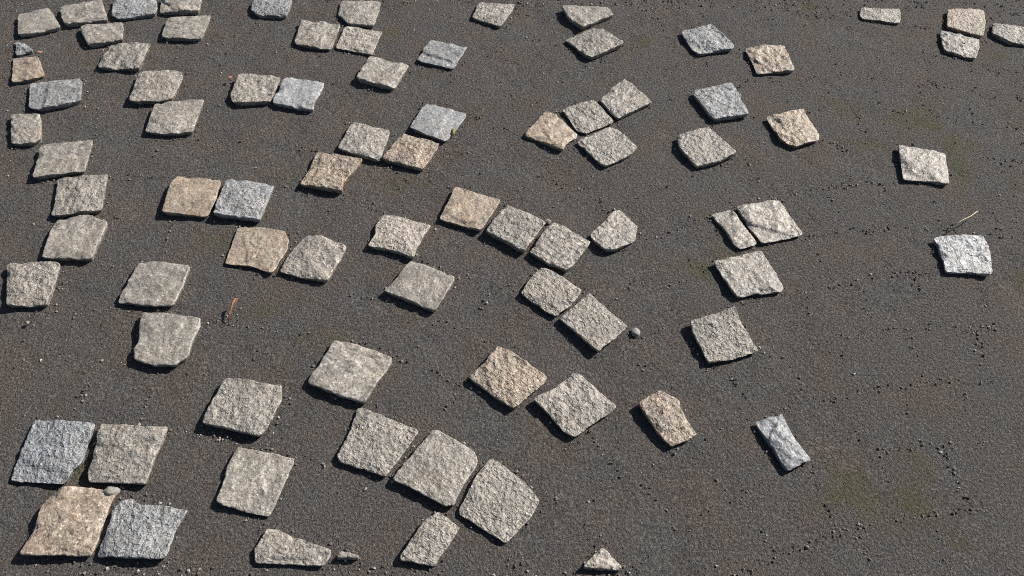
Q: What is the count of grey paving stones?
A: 14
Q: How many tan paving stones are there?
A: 69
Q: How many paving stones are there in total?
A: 83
